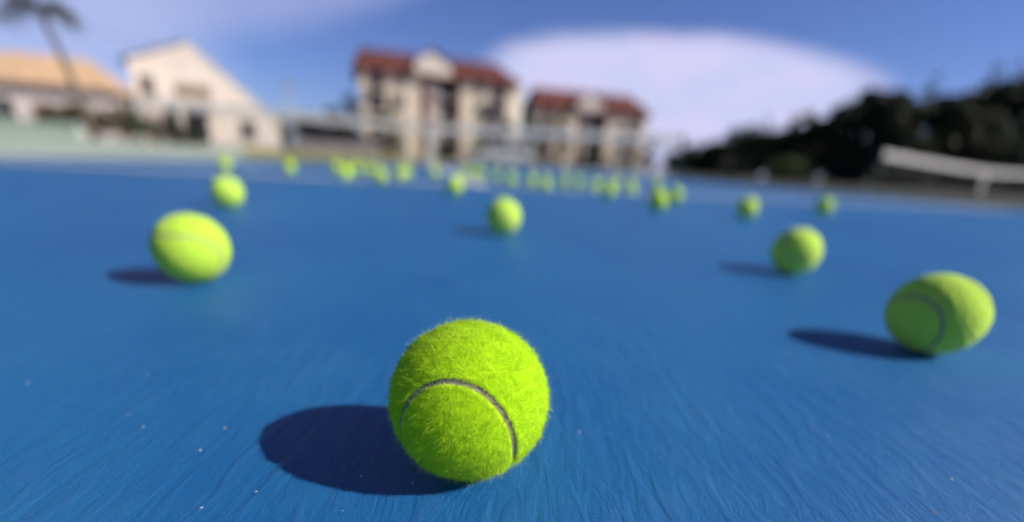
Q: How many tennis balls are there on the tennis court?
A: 35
